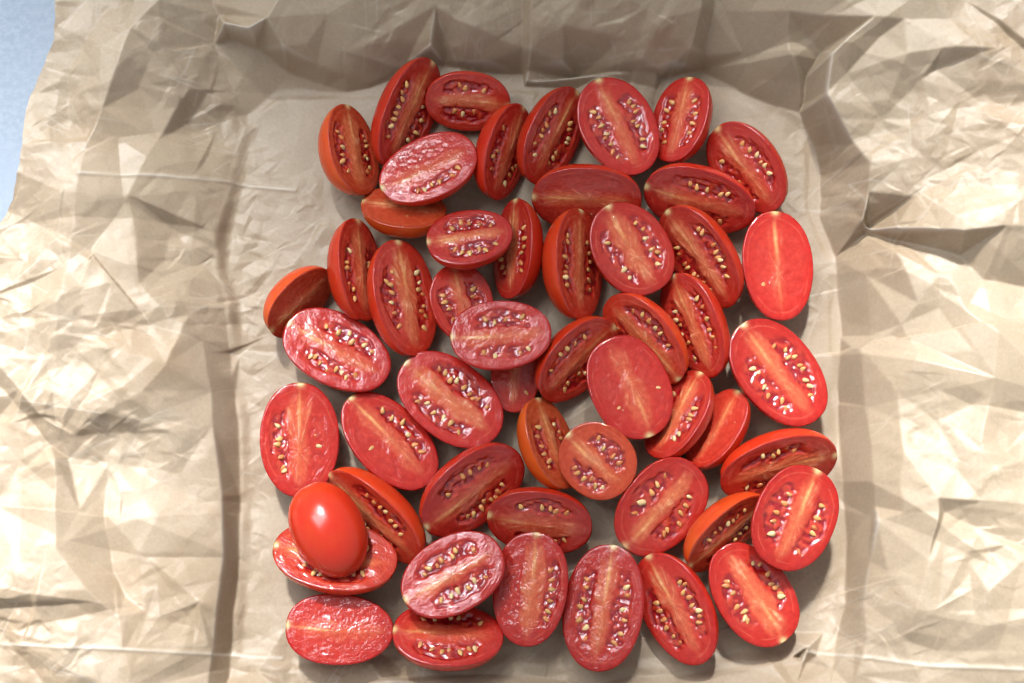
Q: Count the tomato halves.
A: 53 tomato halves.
